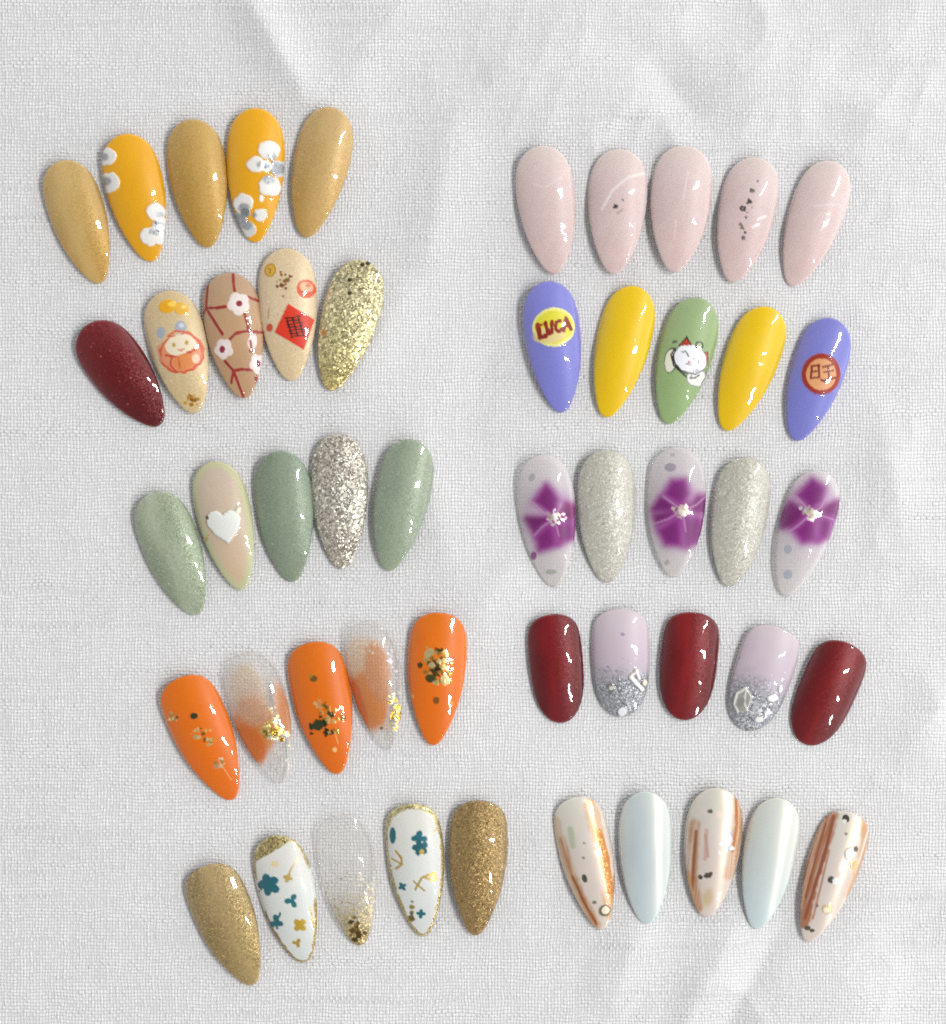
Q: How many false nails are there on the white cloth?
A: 50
